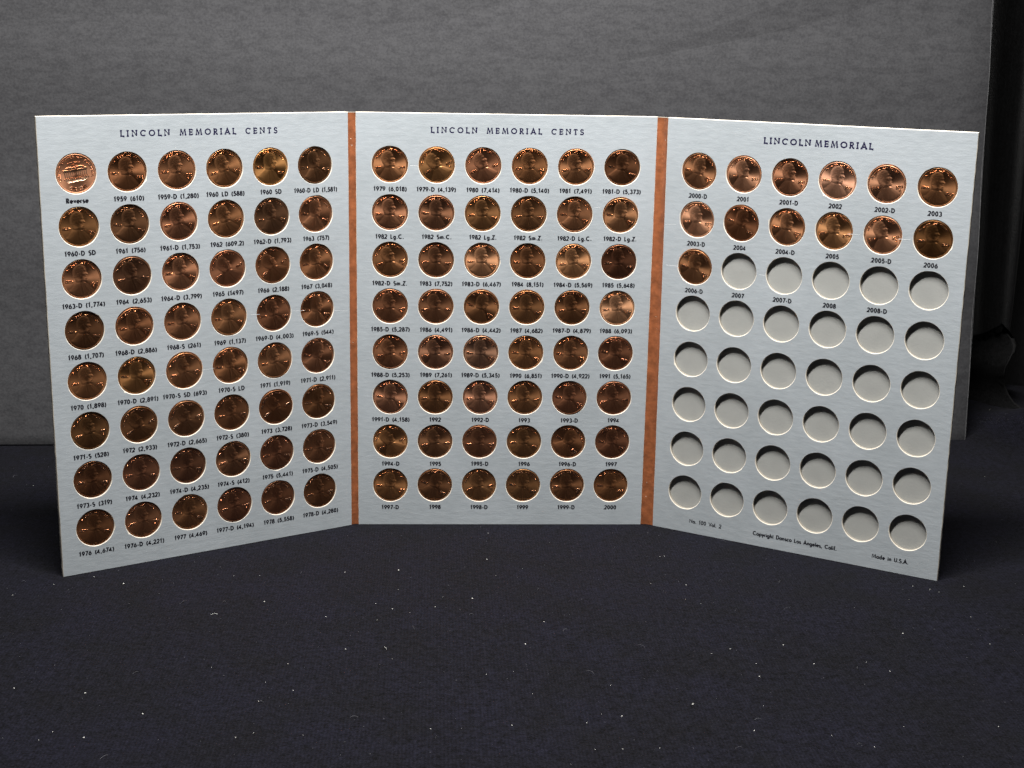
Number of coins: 109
